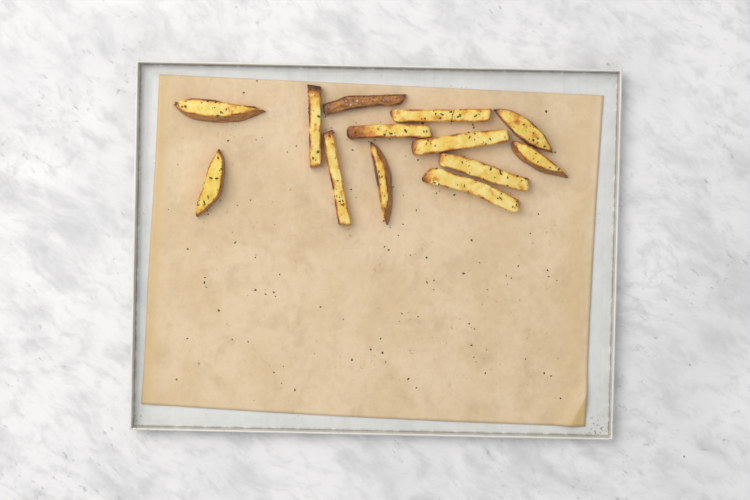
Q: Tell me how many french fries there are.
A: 13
